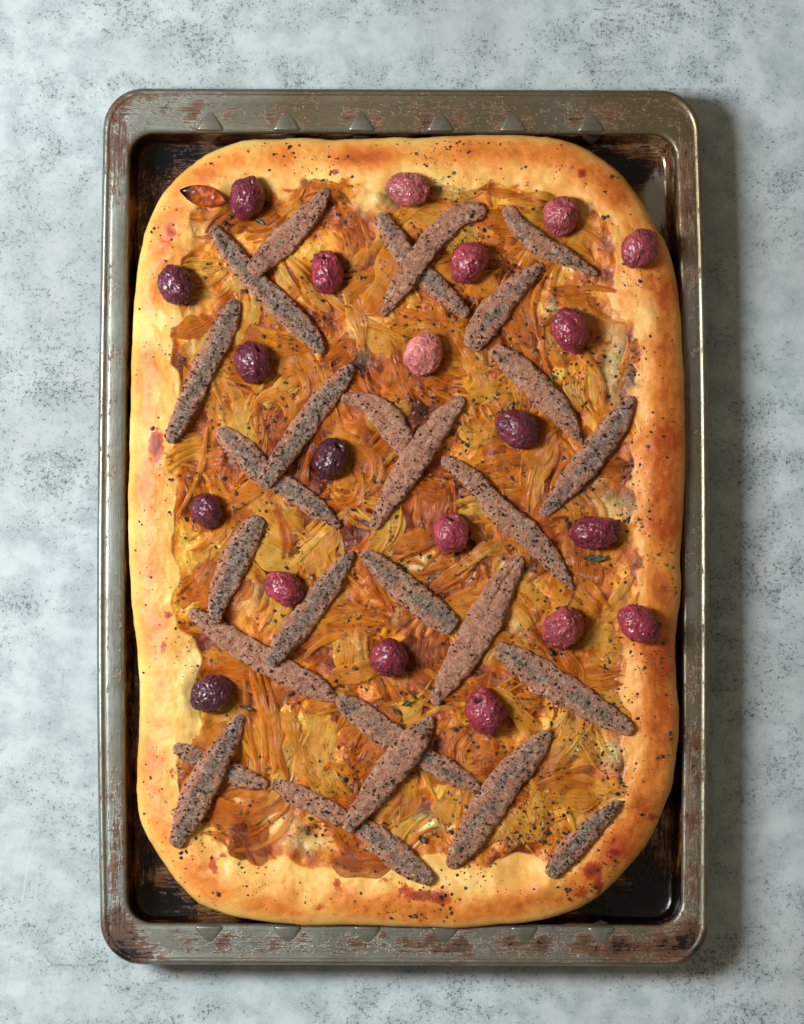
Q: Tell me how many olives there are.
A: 21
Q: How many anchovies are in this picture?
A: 28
